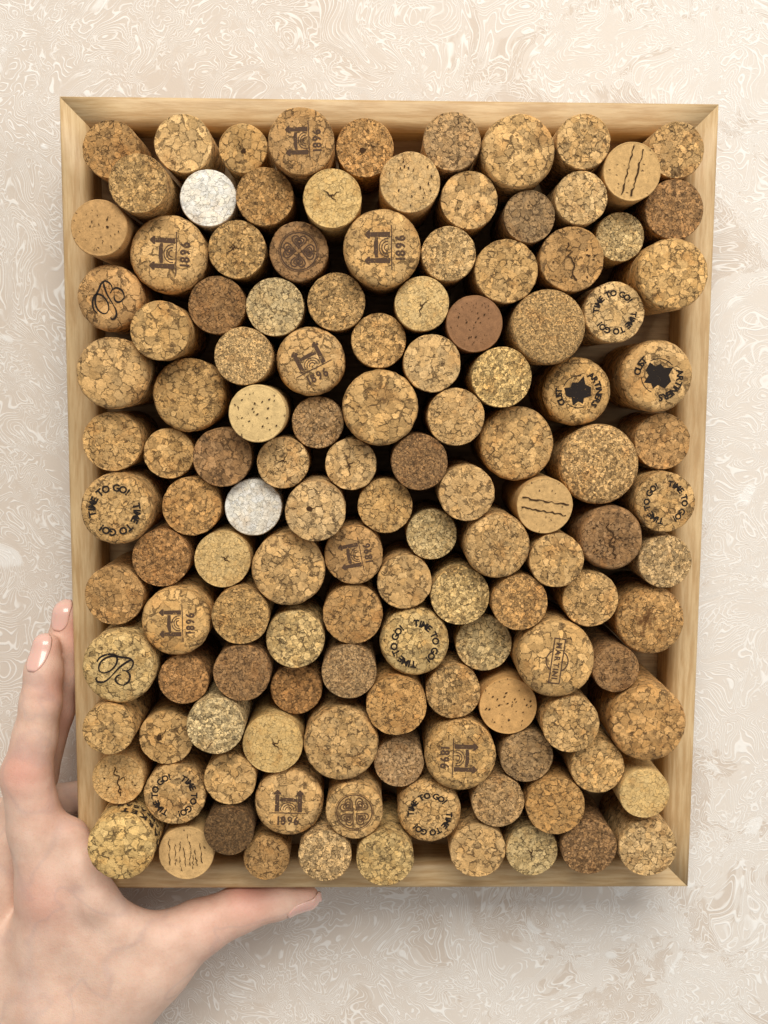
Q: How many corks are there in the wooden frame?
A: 129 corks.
